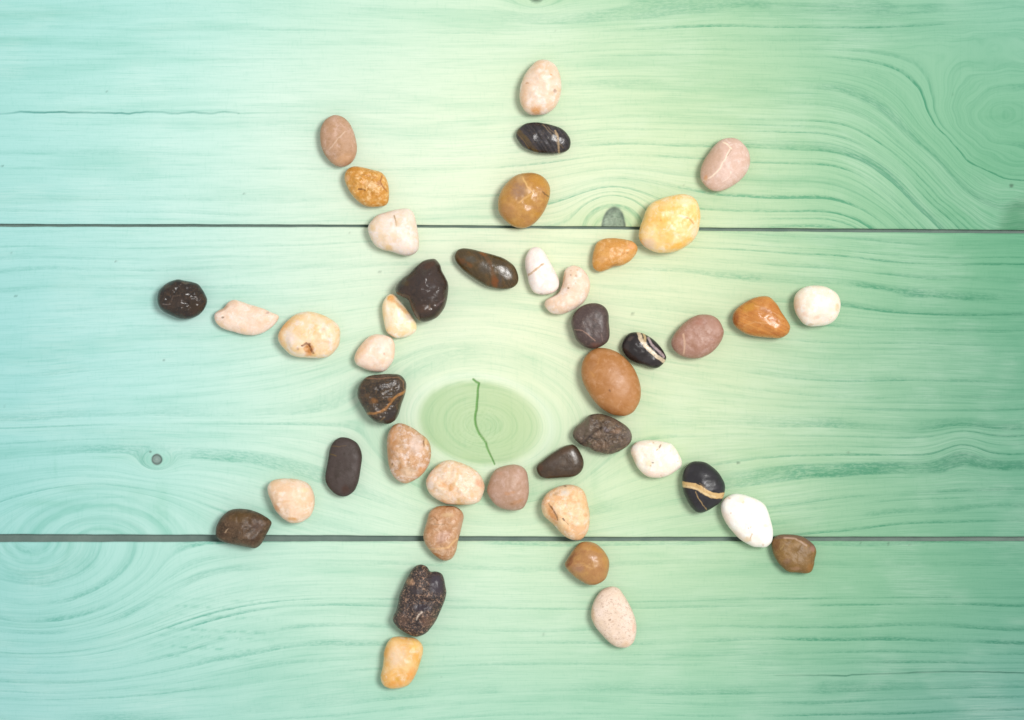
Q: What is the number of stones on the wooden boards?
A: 43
